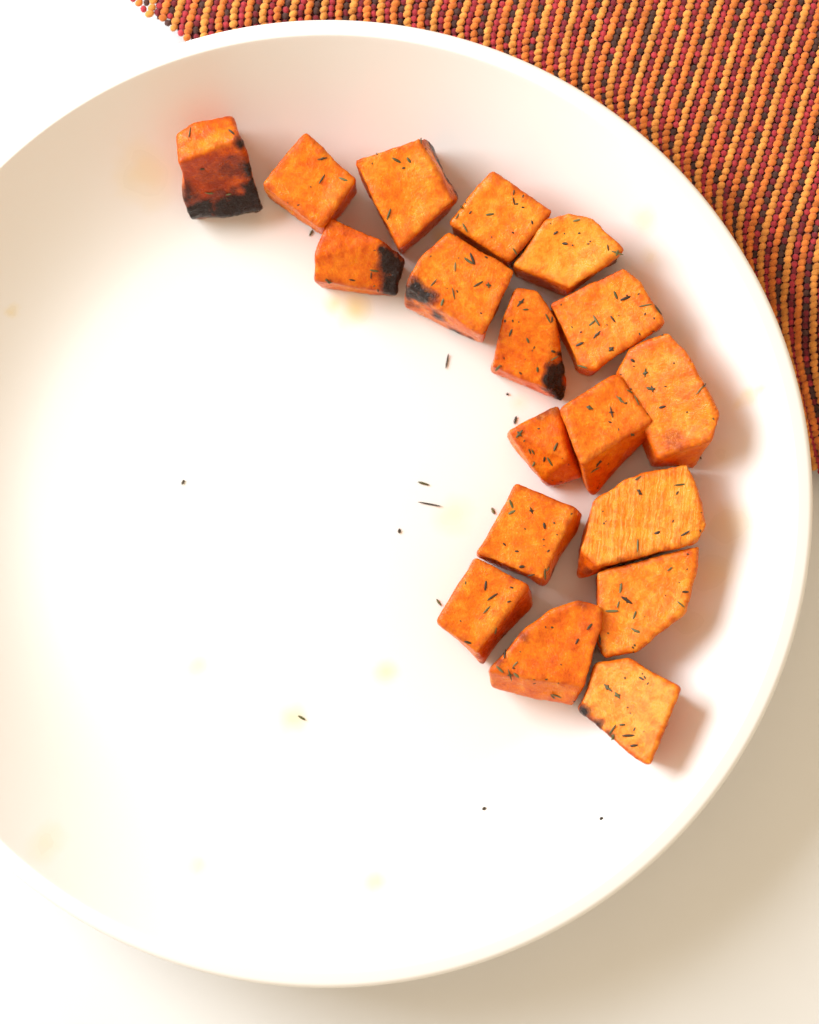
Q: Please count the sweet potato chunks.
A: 18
